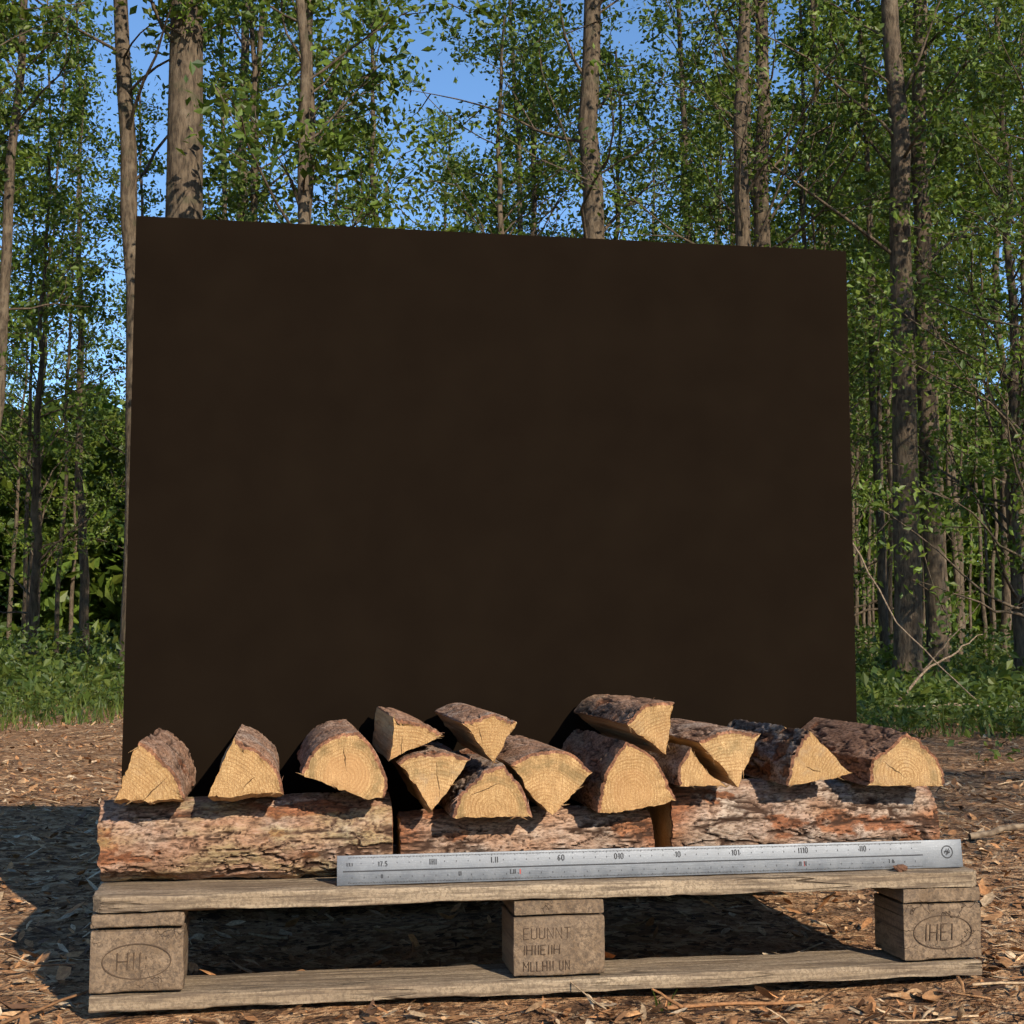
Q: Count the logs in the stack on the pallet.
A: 17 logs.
